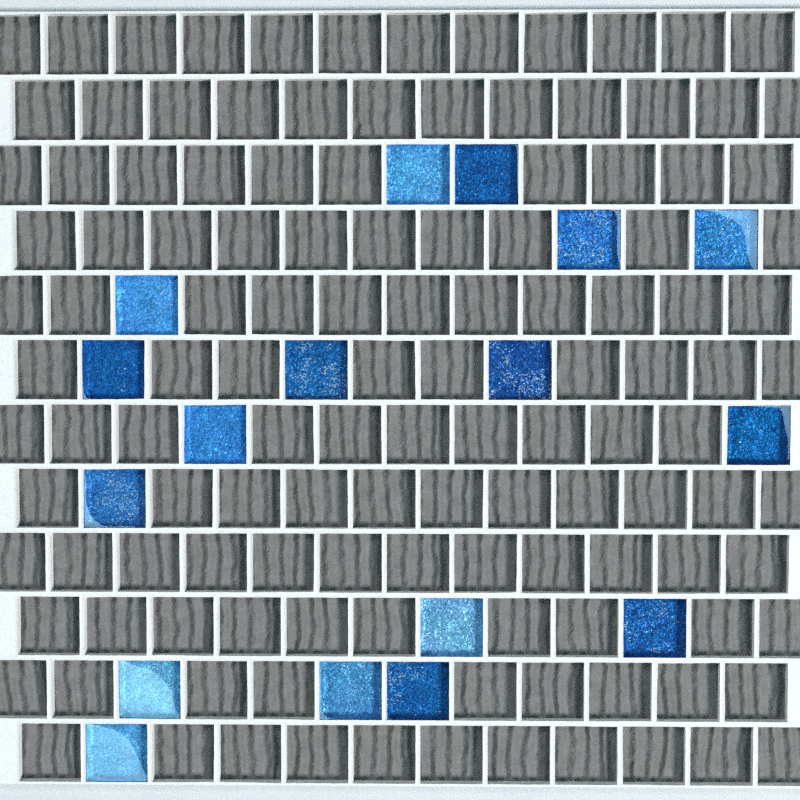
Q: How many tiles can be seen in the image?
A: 17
